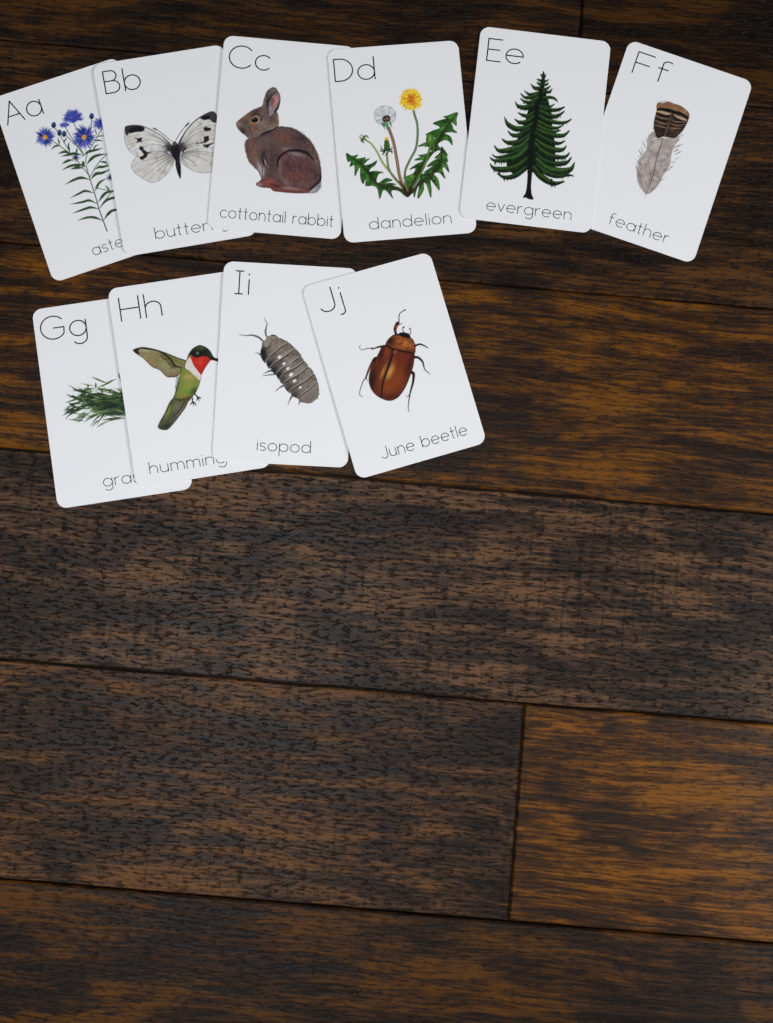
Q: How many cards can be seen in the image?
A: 10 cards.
